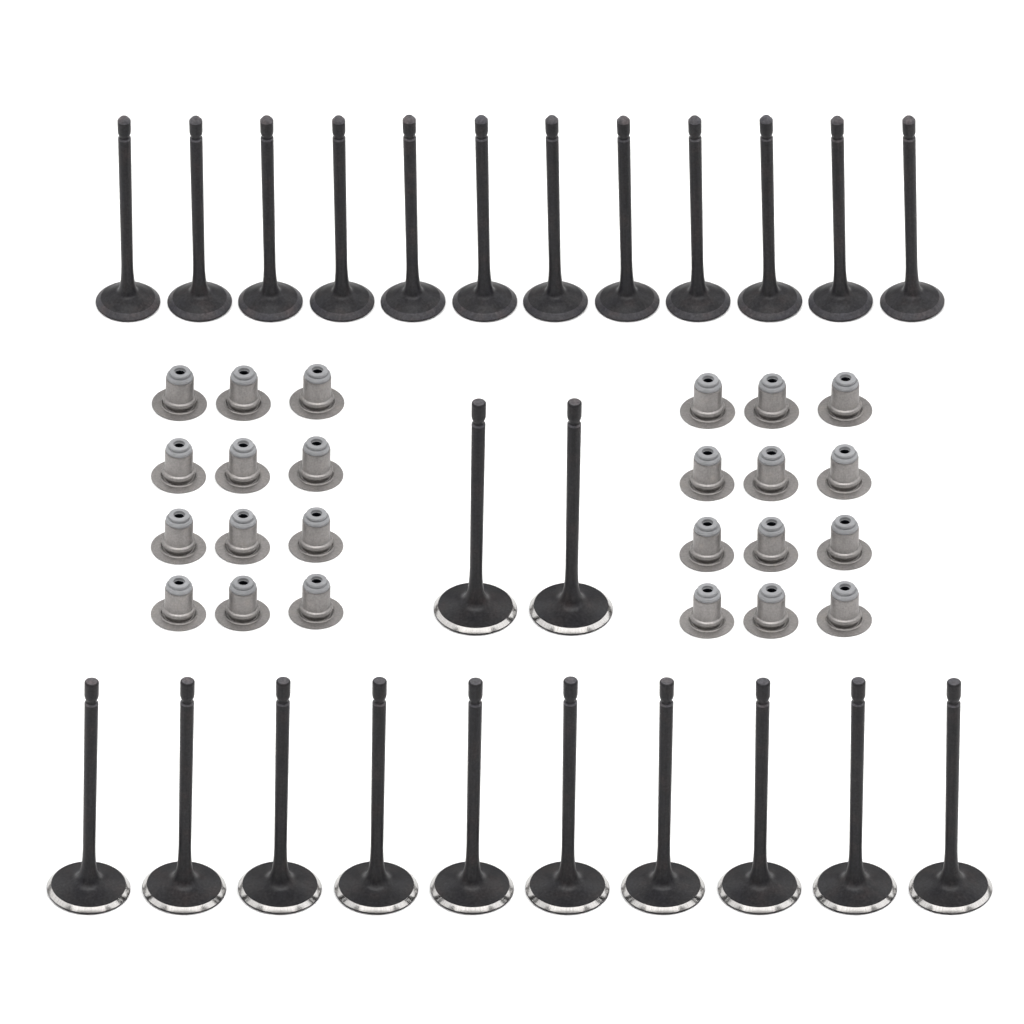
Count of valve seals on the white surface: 24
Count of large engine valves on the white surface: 12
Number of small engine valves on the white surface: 12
